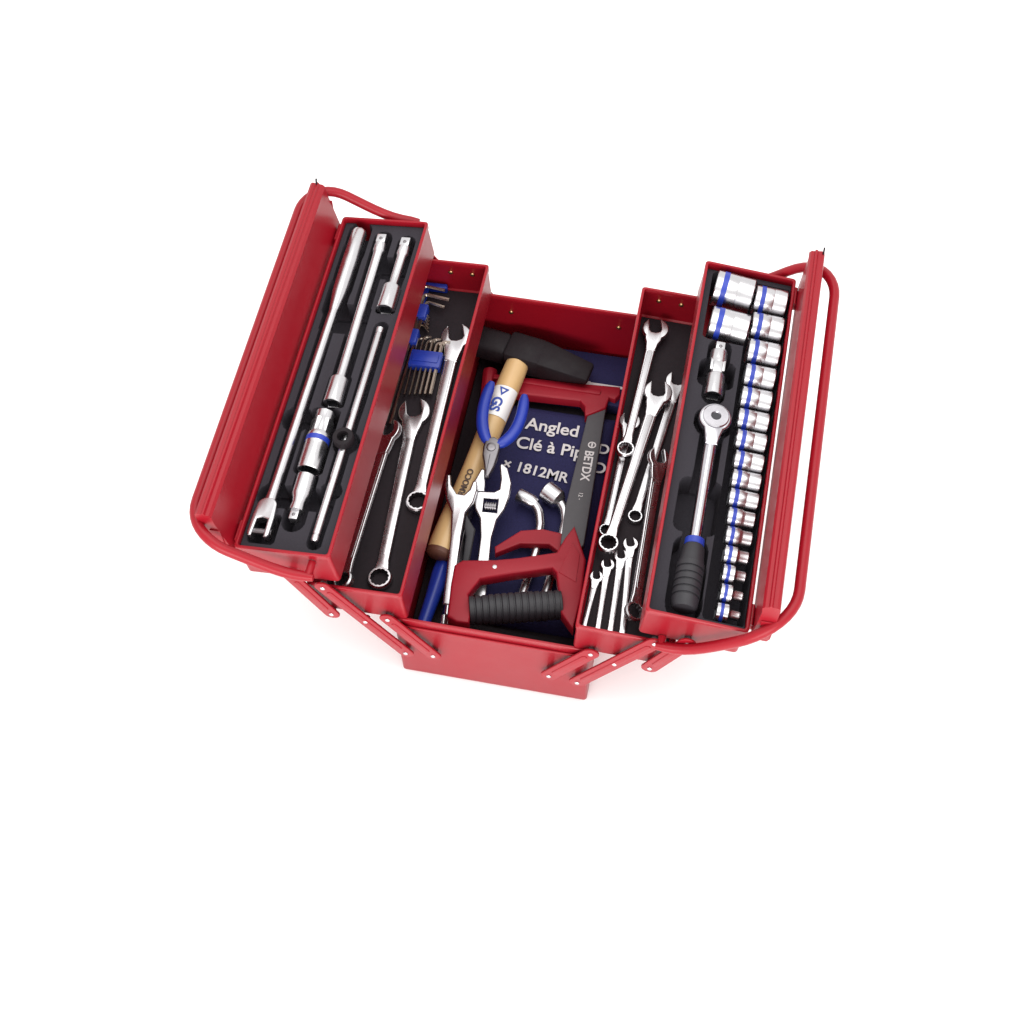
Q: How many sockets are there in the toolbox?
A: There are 19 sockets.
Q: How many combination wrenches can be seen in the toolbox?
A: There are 12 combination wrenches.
